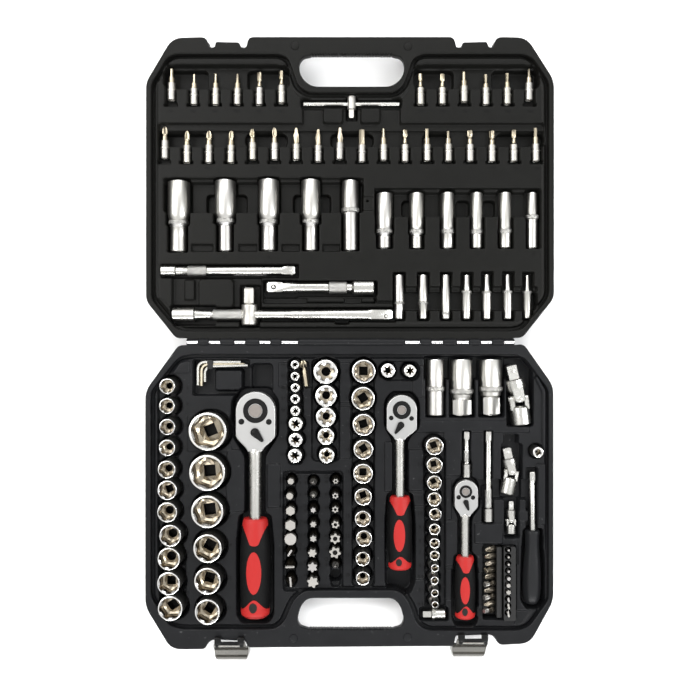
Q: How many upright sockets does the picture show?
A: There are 55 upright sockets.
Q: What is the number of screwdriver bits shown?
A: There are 44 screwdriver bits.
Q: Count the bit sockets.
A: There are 30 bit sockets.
